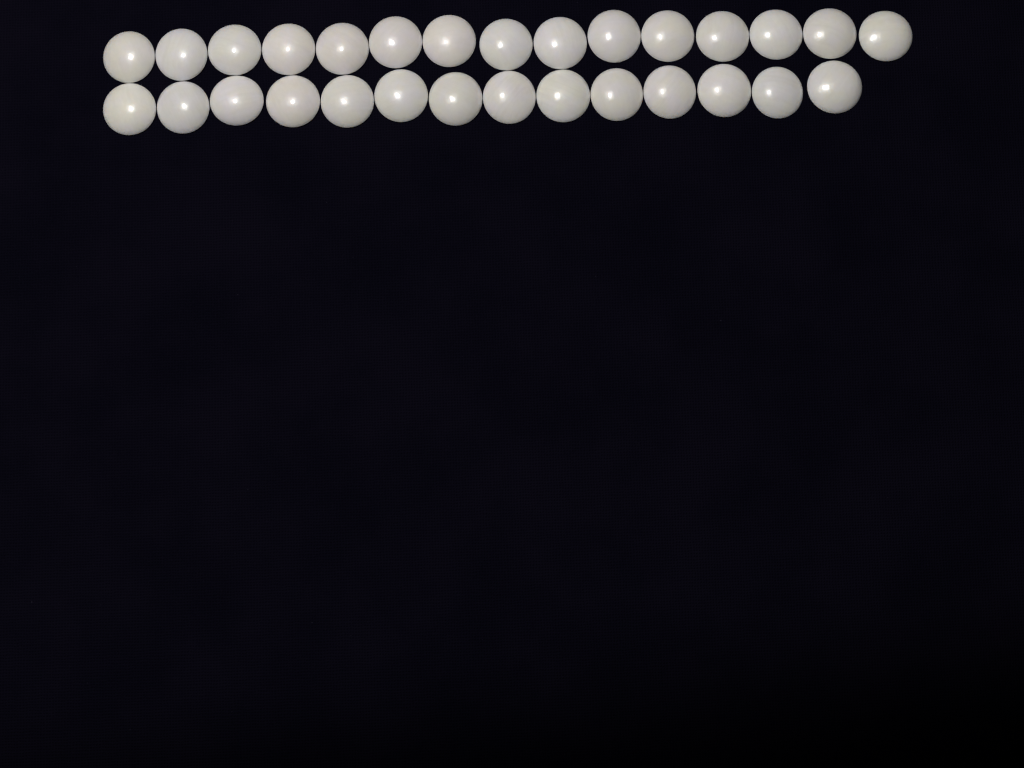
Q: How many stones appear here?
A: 29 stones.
